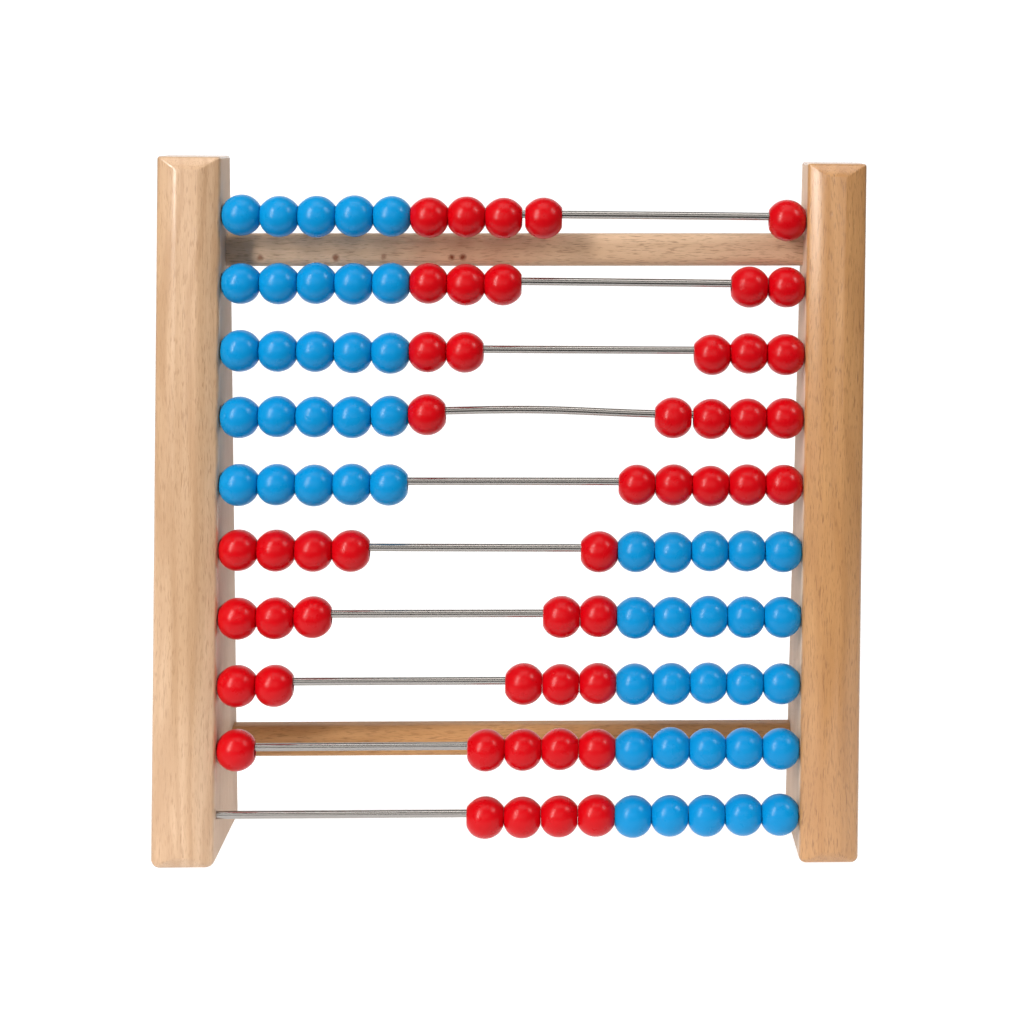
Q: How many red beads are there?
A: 49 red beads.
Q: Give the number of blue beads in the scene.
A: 50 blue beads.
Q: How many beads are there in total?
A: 99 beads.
